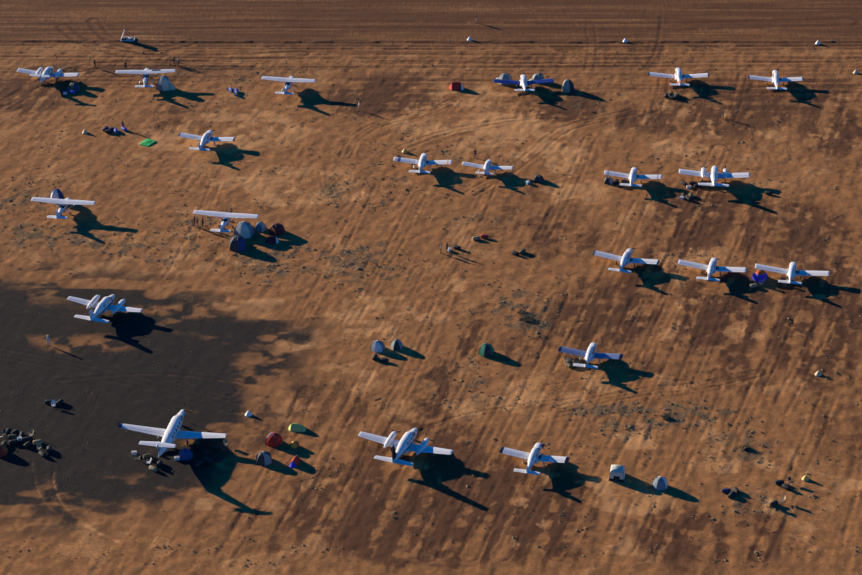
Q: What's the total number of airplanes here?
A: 21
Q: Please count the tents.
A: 27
